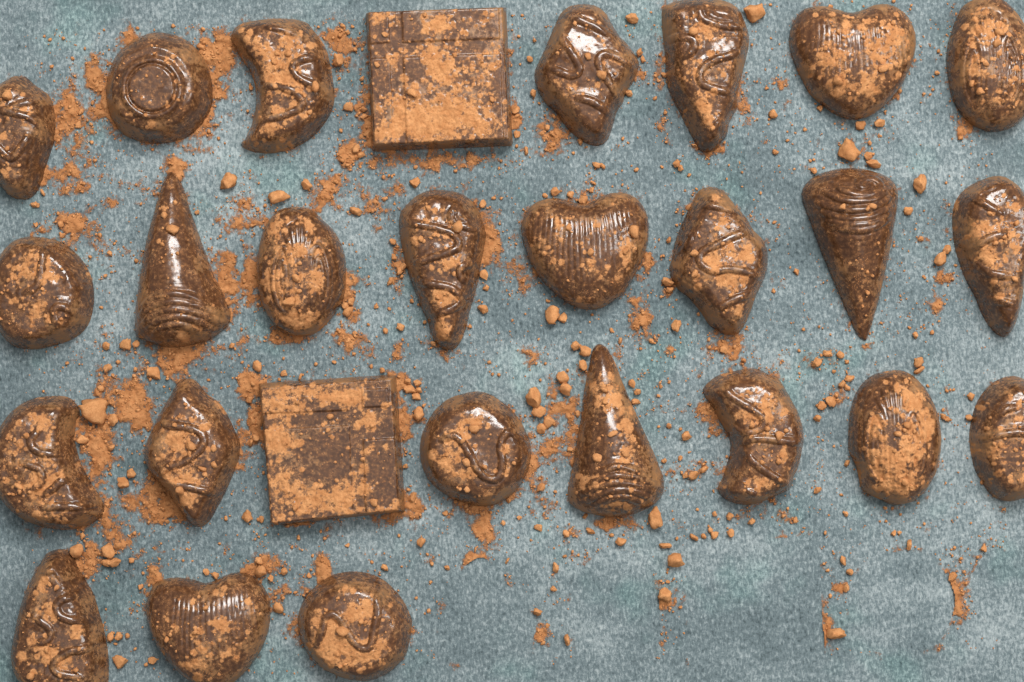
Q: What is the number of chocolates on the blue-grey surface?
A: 27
